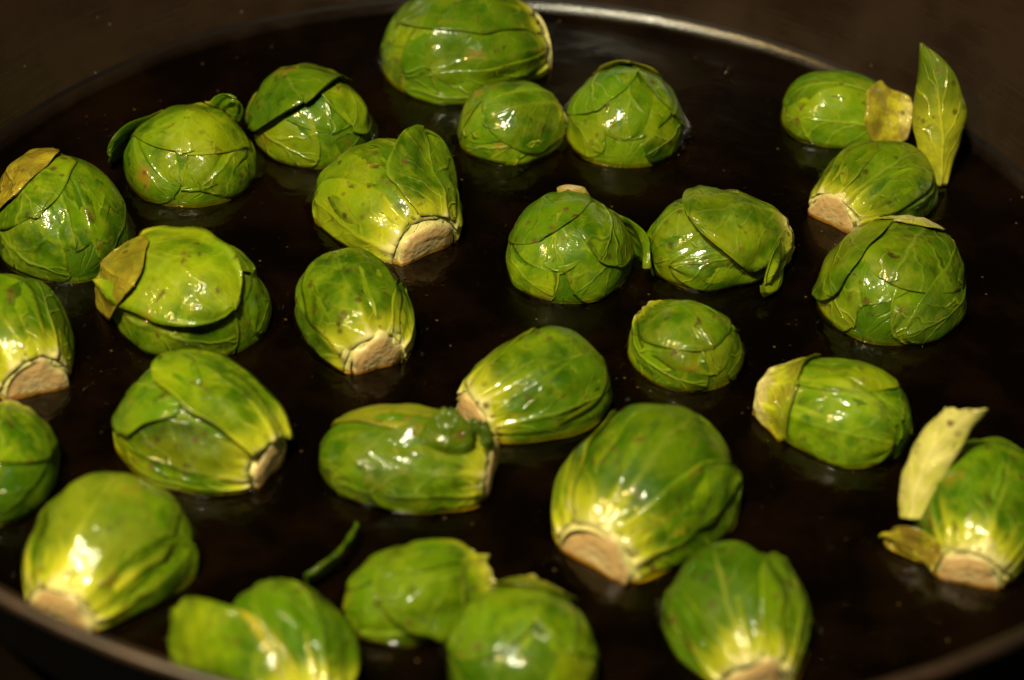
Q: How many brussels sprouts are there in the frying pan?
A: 28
